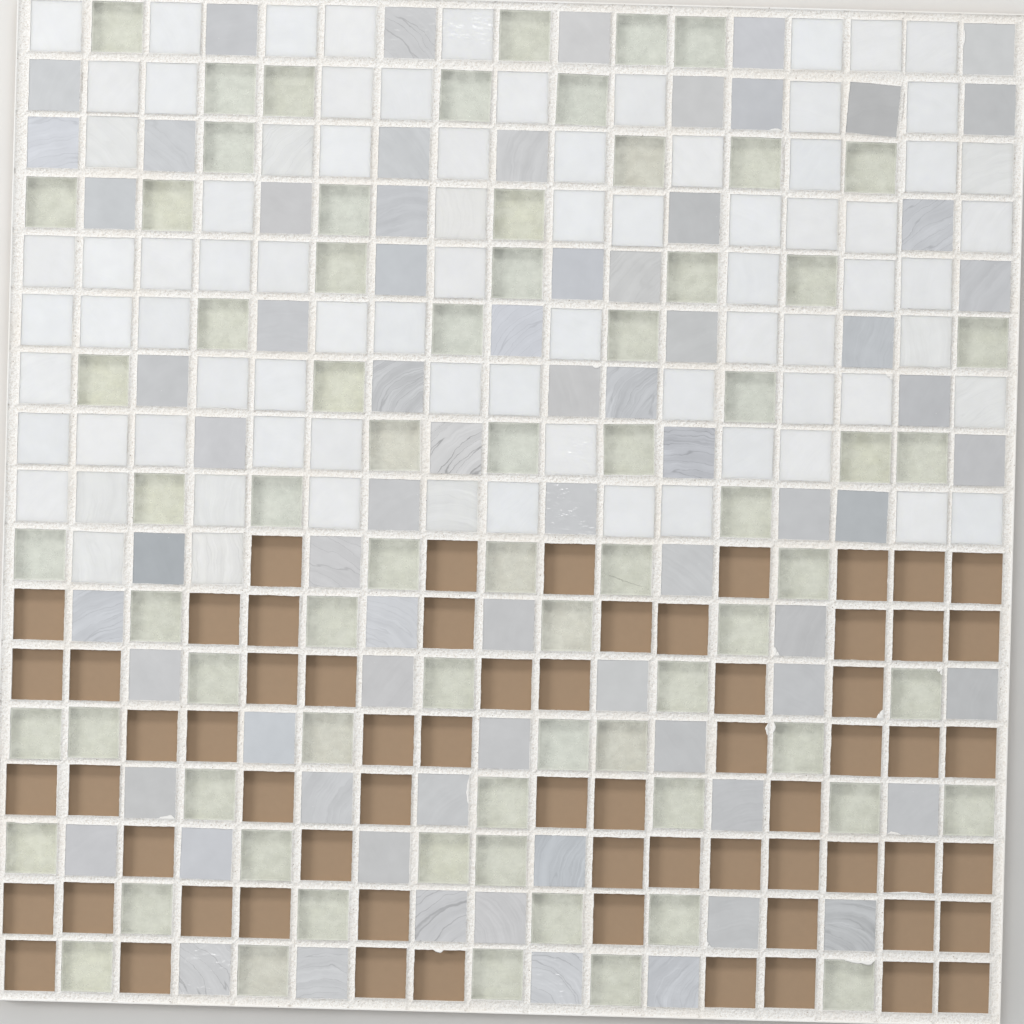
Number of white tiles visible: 80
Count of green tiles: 72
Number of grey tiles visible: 72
